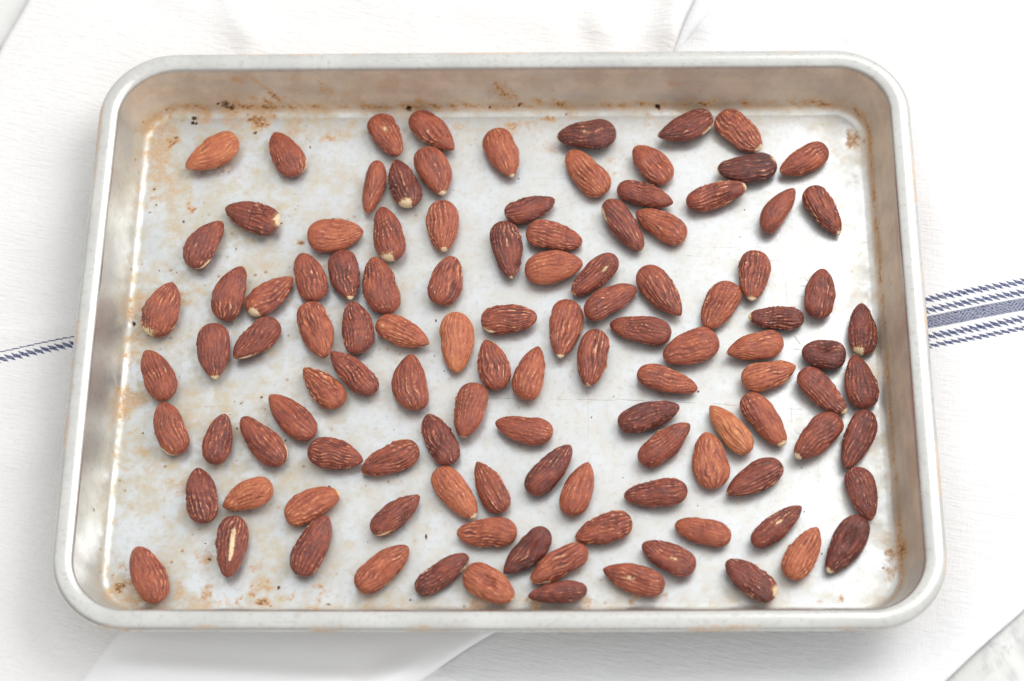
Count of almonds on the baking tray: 113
